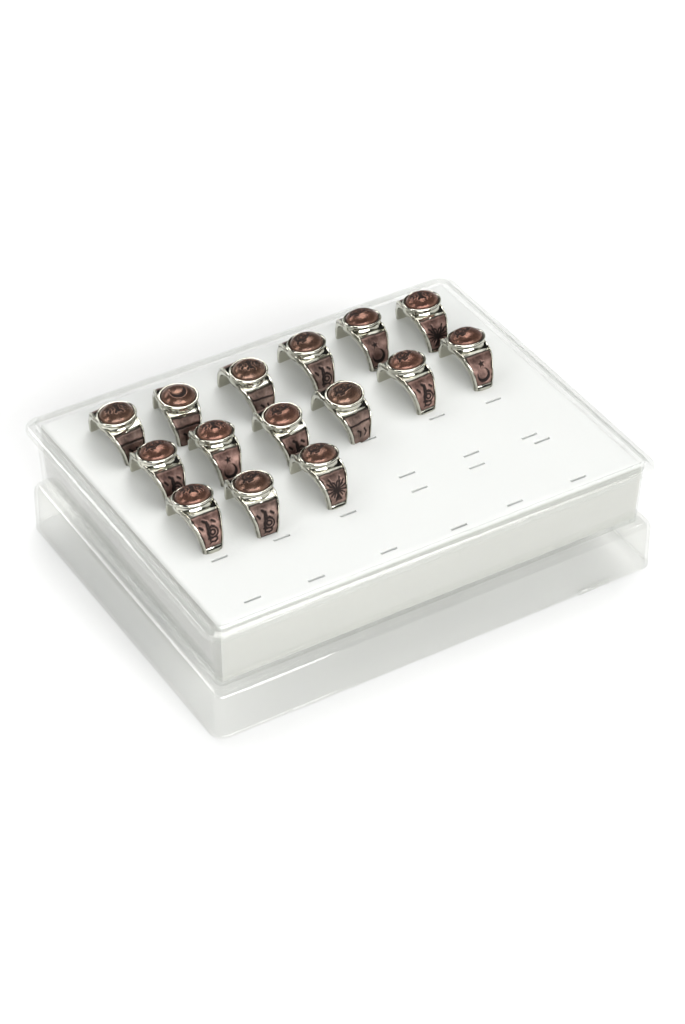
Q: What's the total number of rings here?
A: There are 15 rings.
